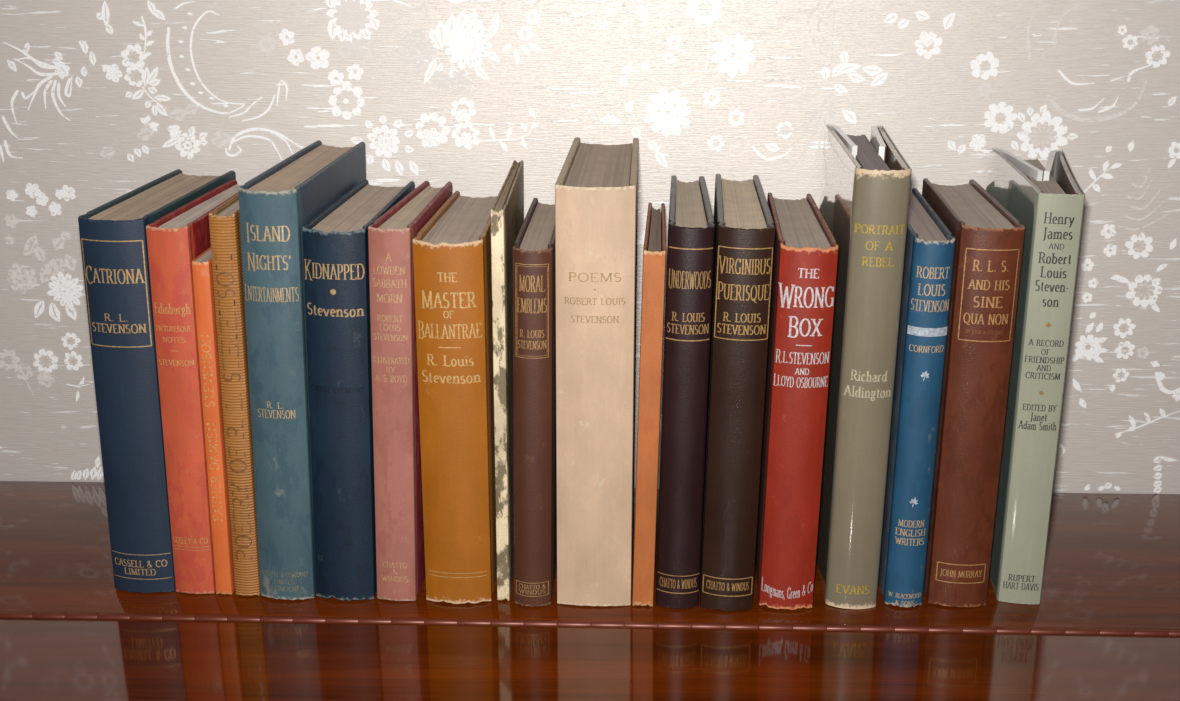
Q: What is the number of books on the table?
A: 19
